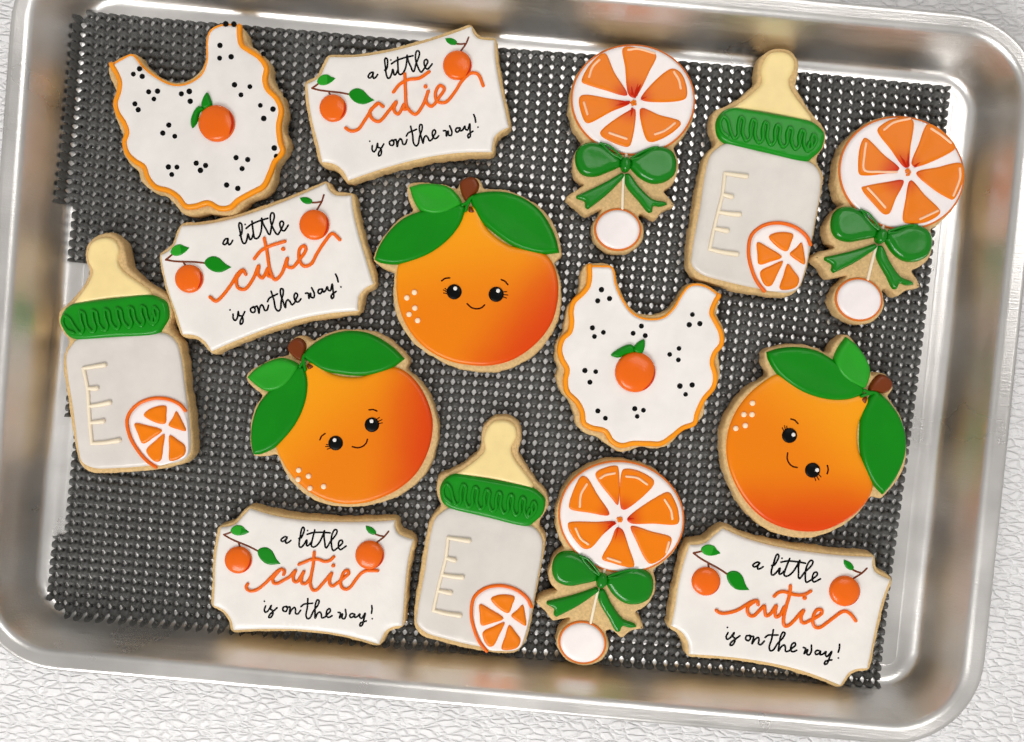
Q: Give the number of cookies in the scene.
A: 15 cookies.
